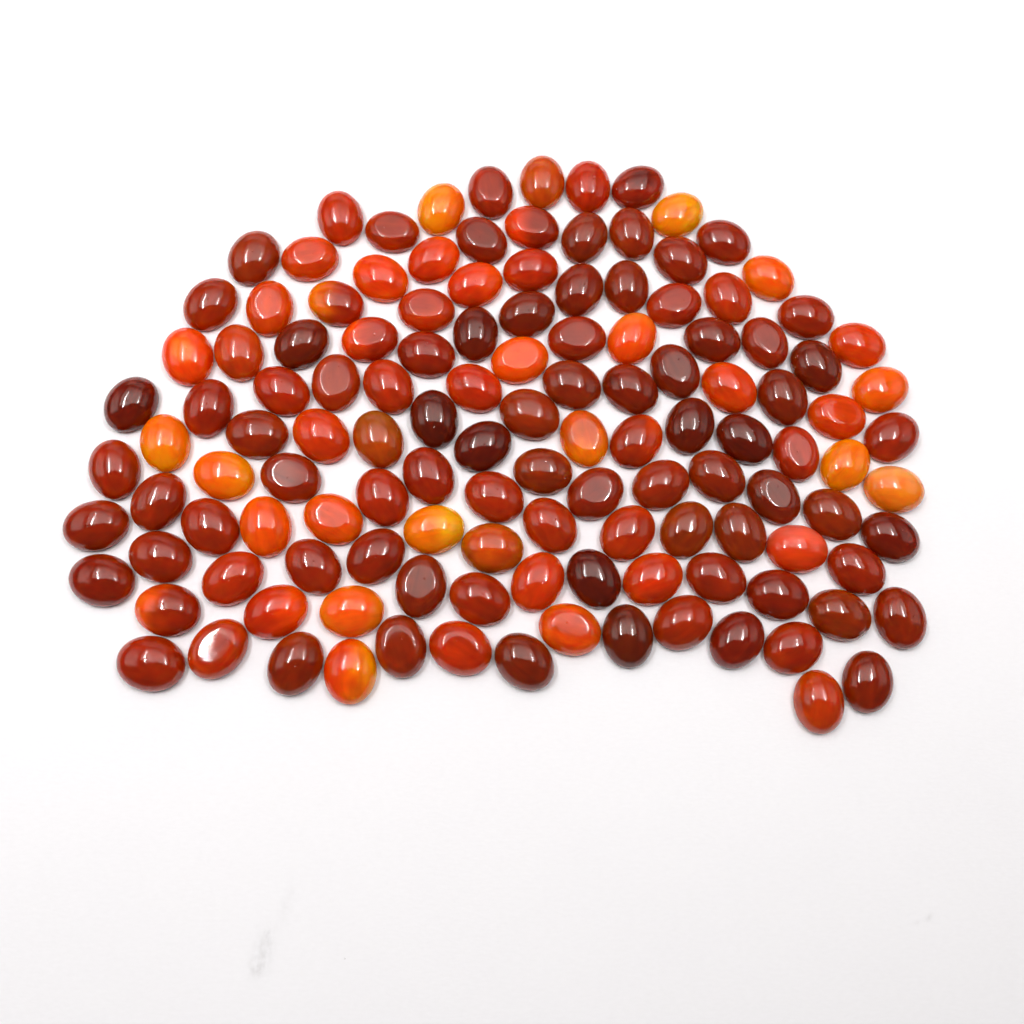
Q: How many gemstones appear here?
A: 129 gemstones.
